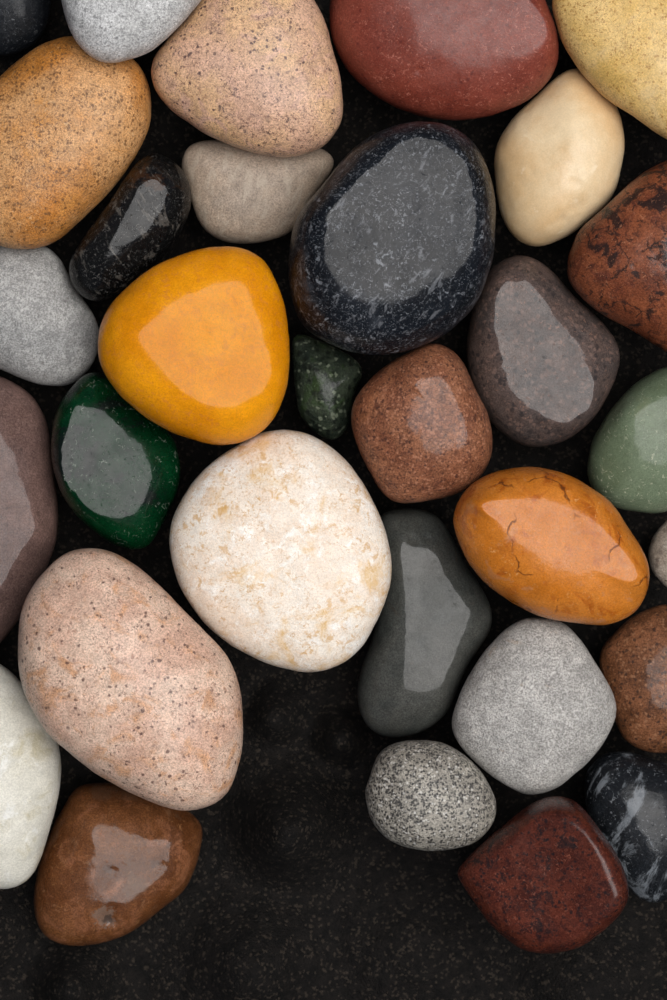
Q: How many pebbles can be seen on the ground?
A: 31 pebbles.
